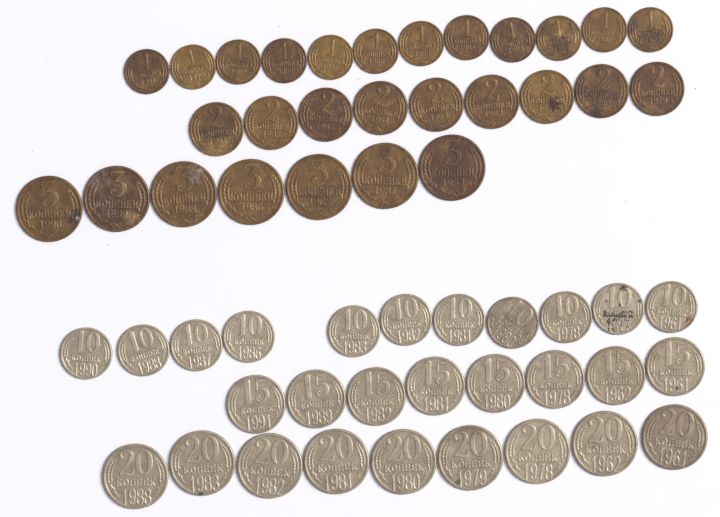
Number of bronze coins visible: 28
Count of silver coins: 28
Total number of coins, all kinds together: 56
